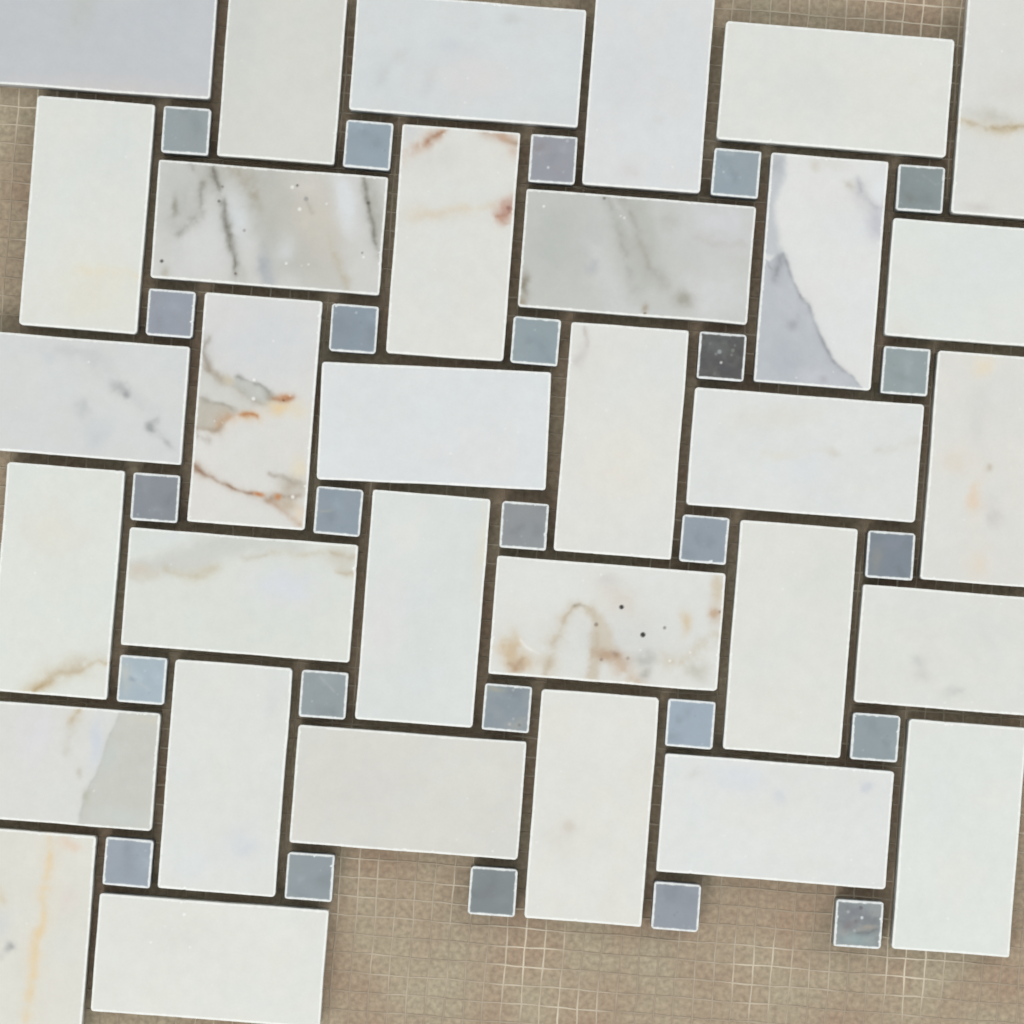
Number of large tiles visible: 32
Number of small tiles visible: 25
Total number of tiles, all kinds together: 57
